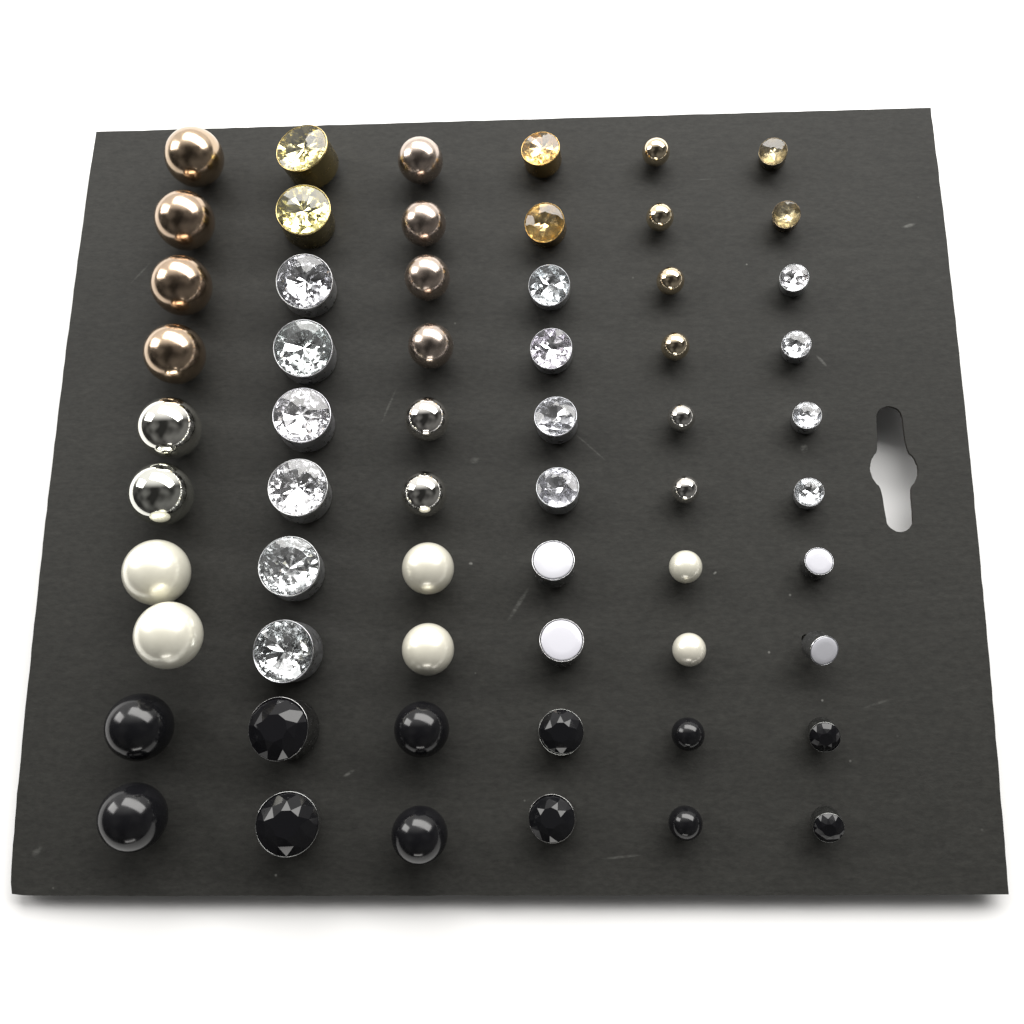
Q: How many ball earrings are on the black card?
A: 30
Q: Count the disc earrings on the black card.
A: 30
